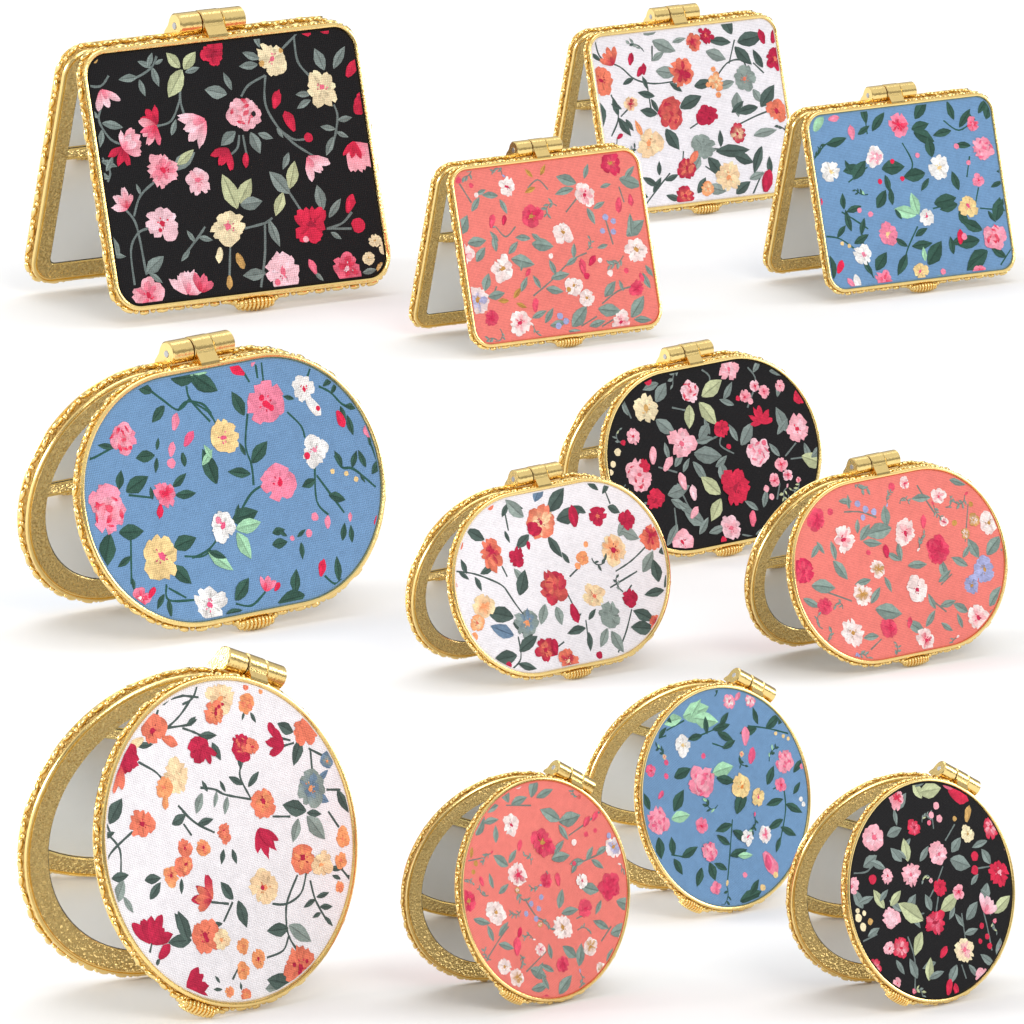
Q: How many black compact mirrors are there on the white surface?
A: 3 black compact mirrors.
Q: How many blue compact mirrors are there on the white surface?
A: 3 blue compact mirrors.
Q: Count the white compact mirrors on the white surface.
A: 3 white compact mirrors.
